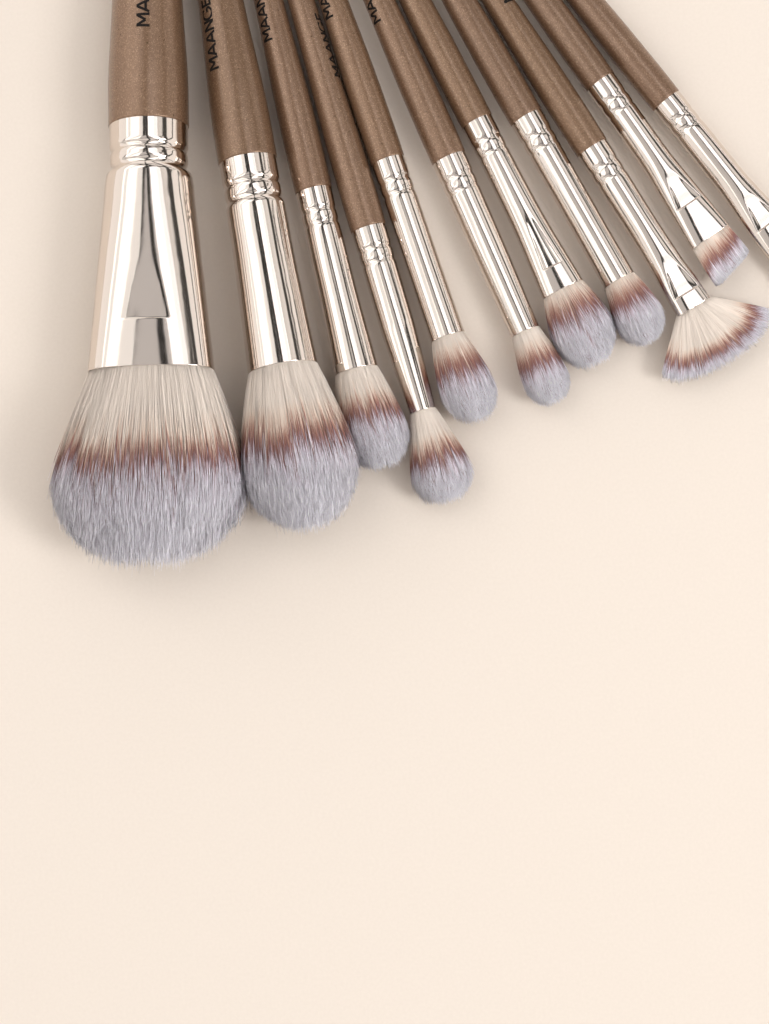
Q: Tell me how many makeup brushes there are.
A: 11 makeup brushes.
